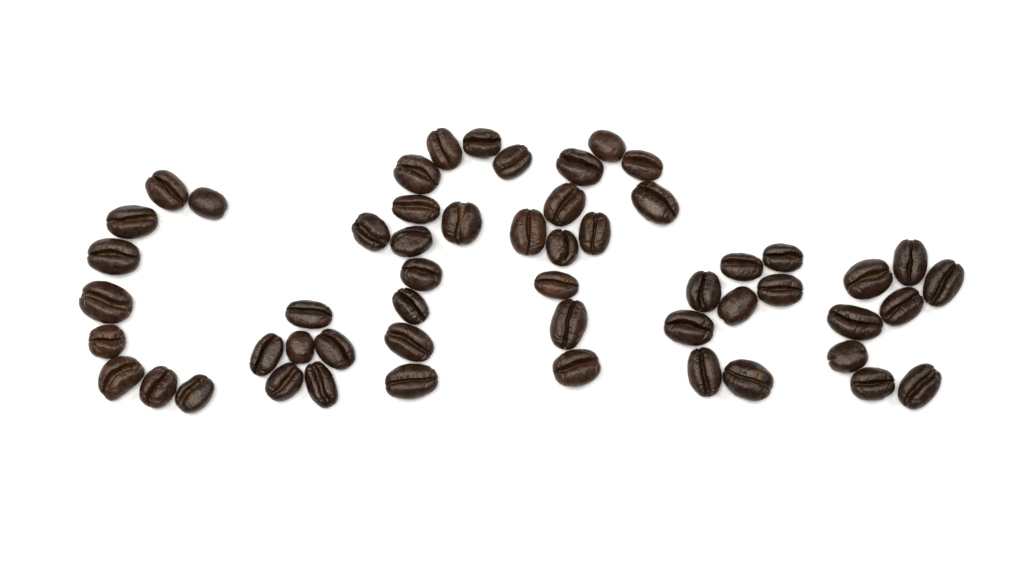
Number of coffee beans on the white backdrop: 54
